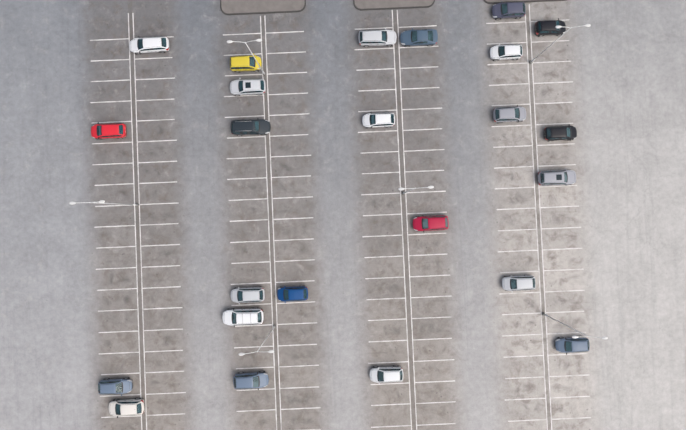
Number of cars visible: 24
